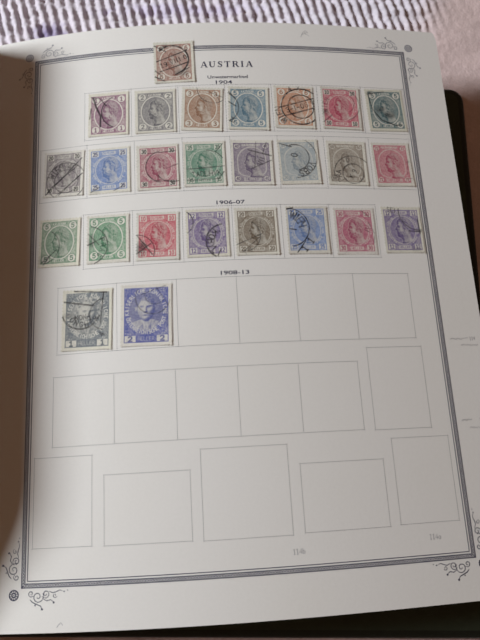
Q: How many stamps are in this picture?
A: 26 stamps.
